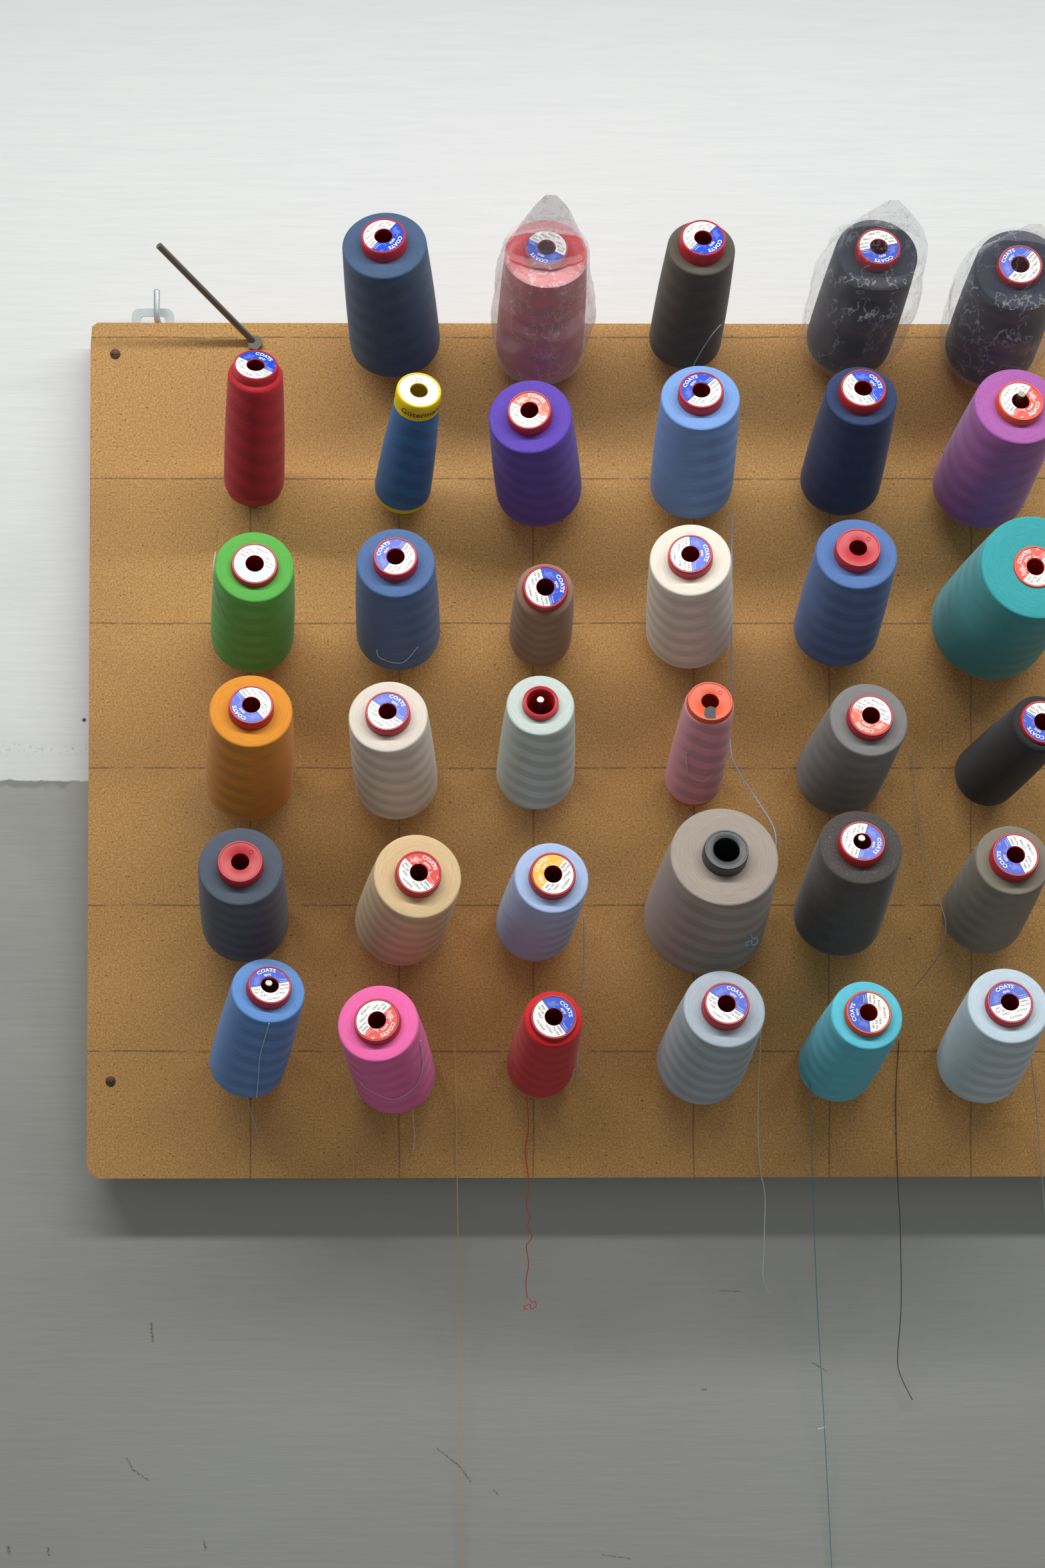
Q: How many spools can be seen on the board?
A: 35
